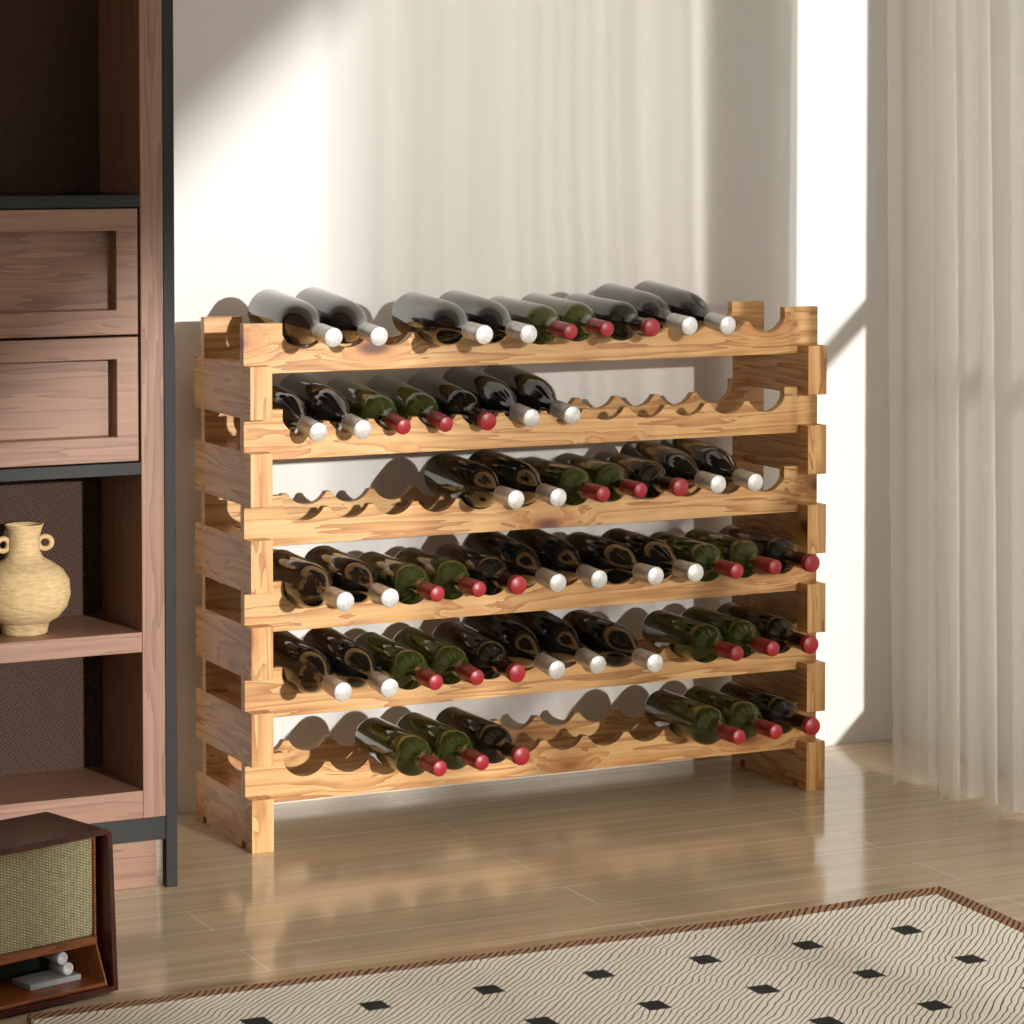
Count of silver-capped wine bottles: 25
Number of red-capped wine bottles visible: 27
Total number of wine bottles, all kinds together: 52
